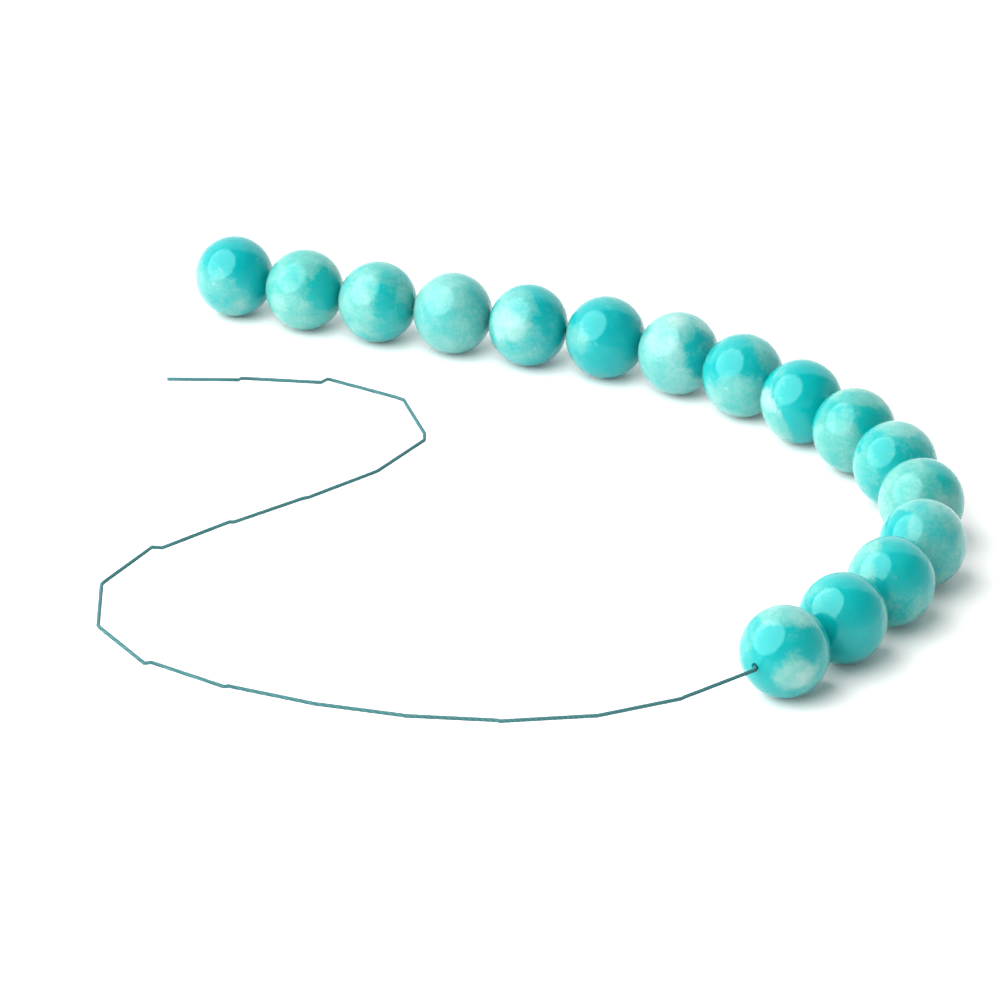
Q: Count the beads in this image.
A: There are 16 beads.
